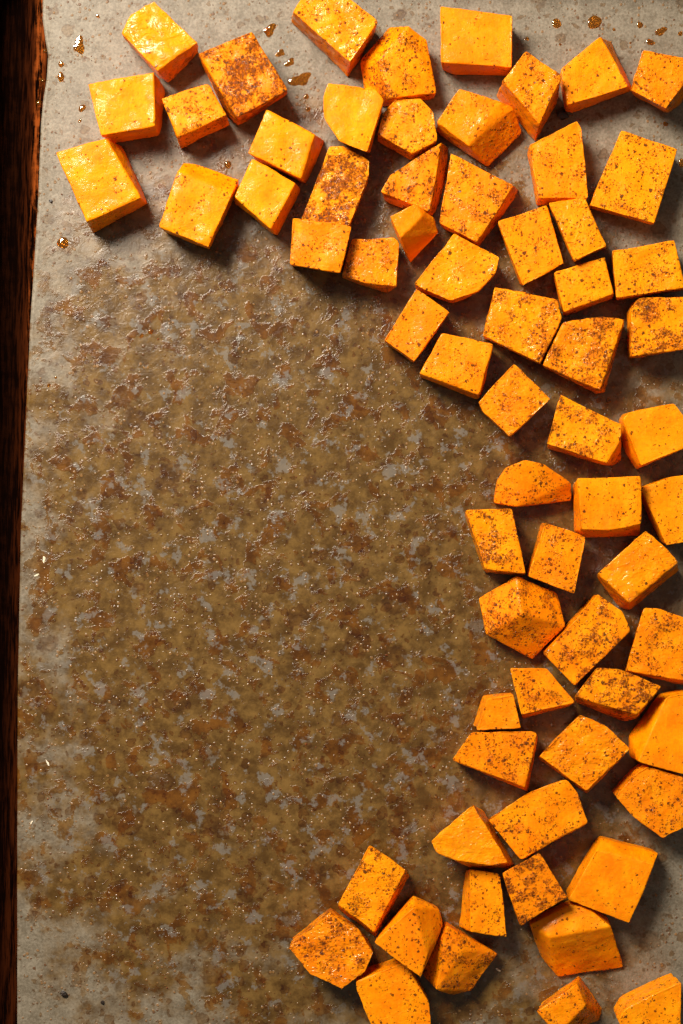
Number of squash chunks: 67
